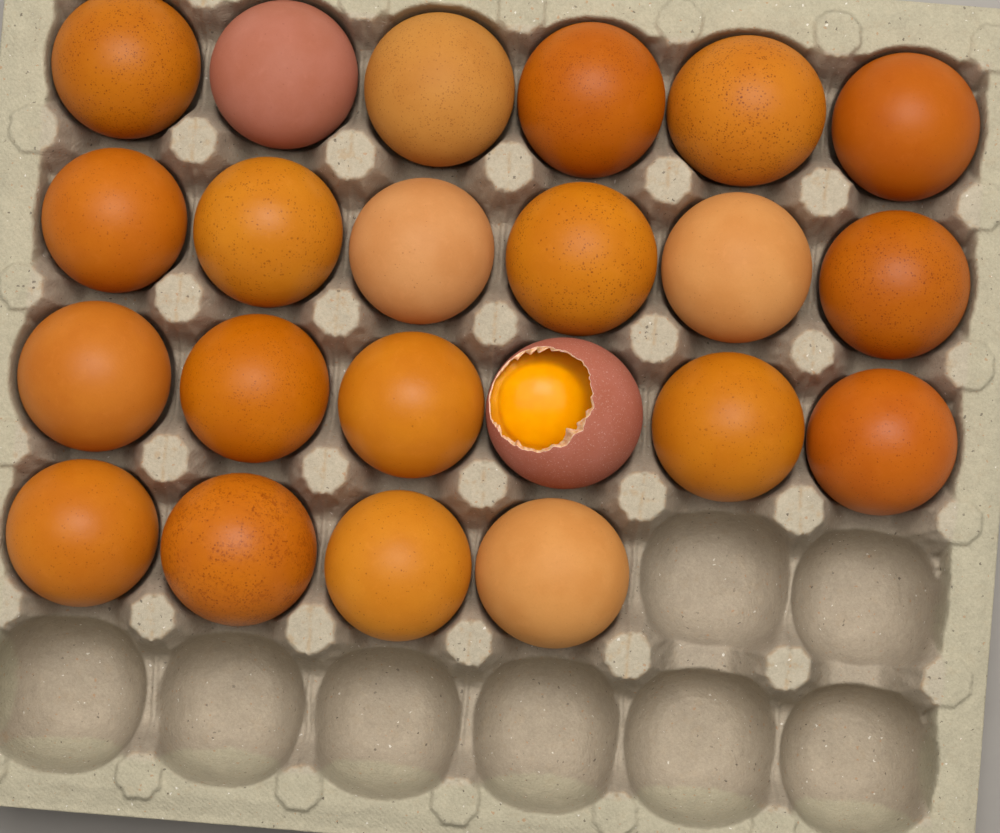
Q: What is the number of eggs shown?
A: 22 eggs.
